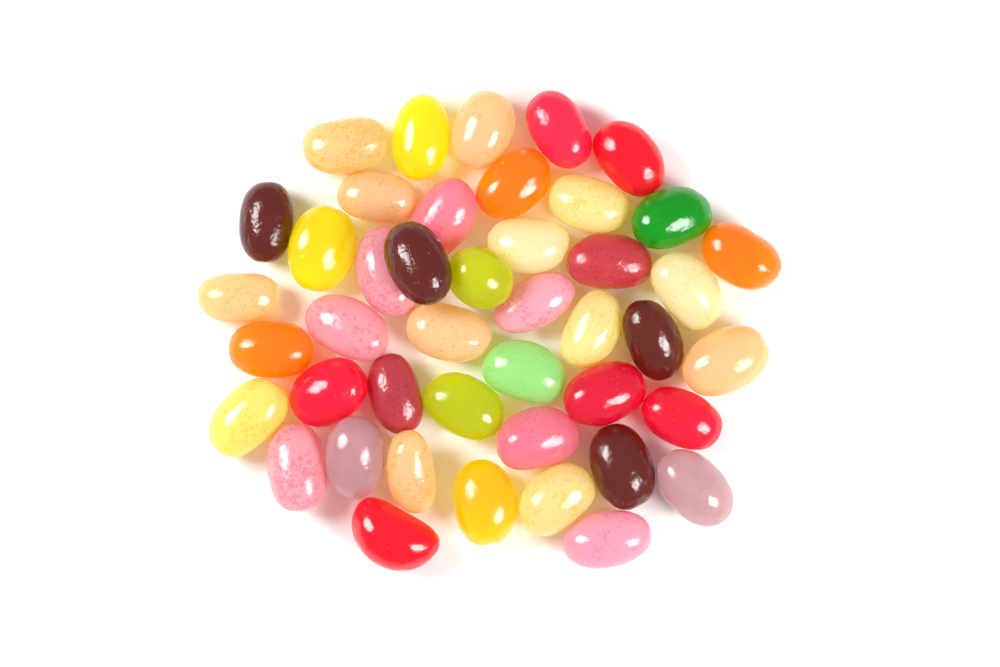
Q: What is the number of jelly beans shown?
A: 44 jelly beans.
